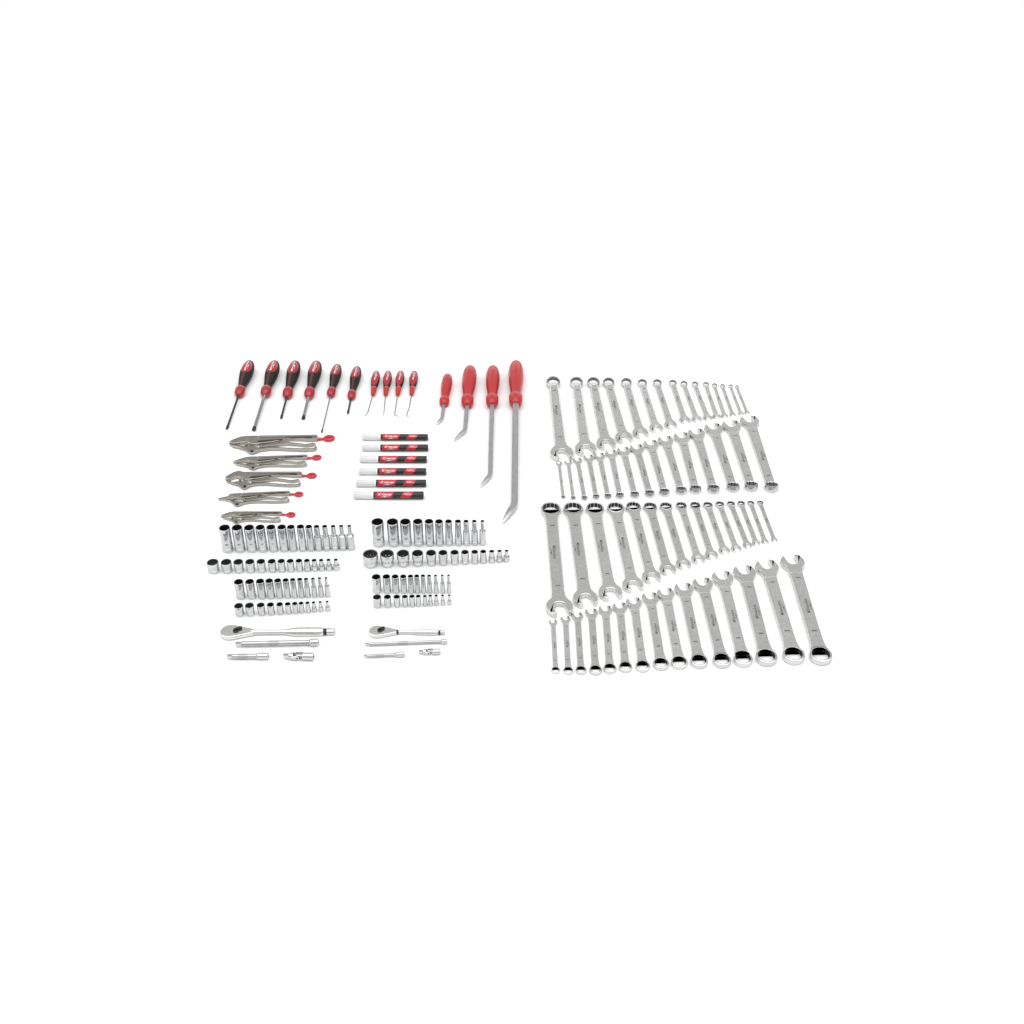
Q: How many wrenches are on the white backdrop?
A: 60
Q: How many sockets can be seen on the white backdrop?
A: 98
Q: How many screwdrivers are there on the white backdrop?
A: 6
